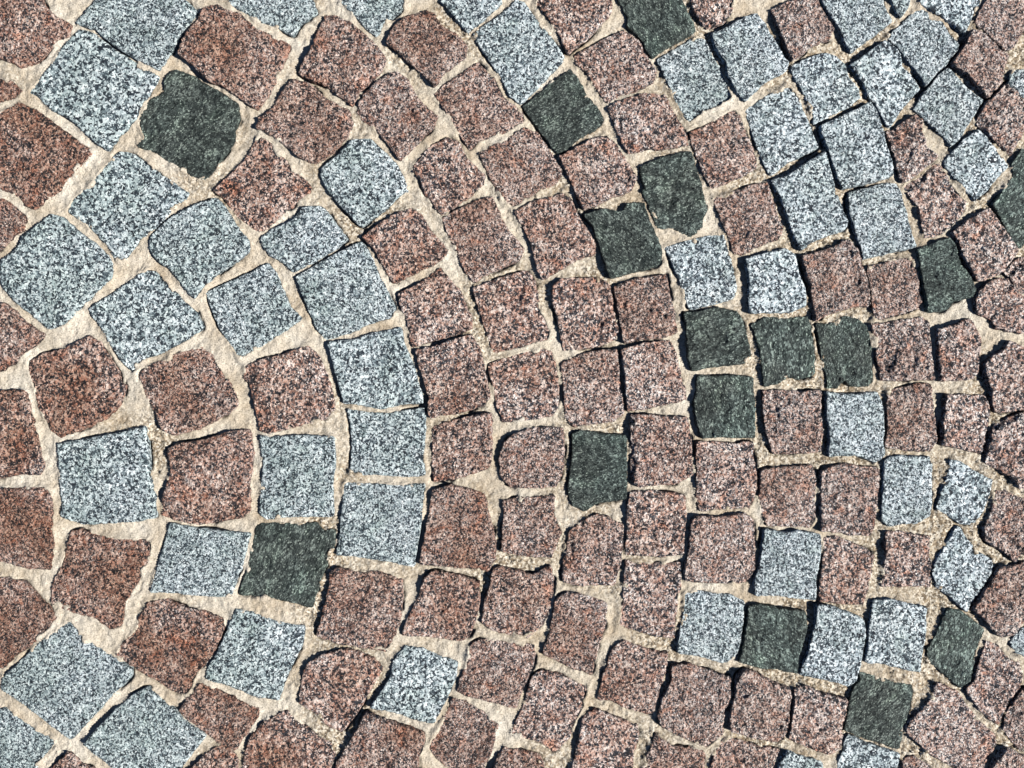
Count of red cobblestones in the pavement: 101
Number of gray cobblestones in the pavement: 53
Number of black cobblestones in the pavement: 16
